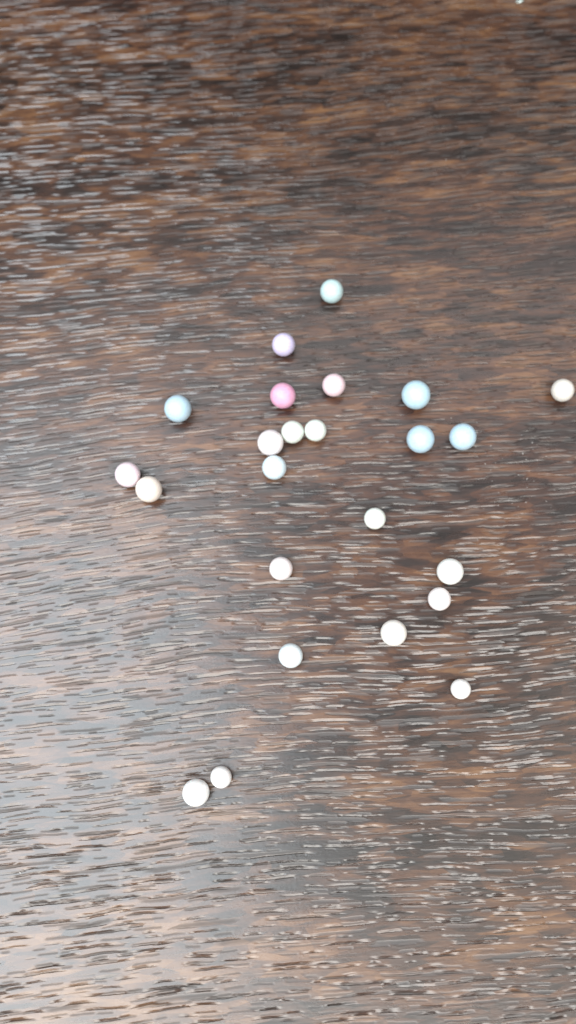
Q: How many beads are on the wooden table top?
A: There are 24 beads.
